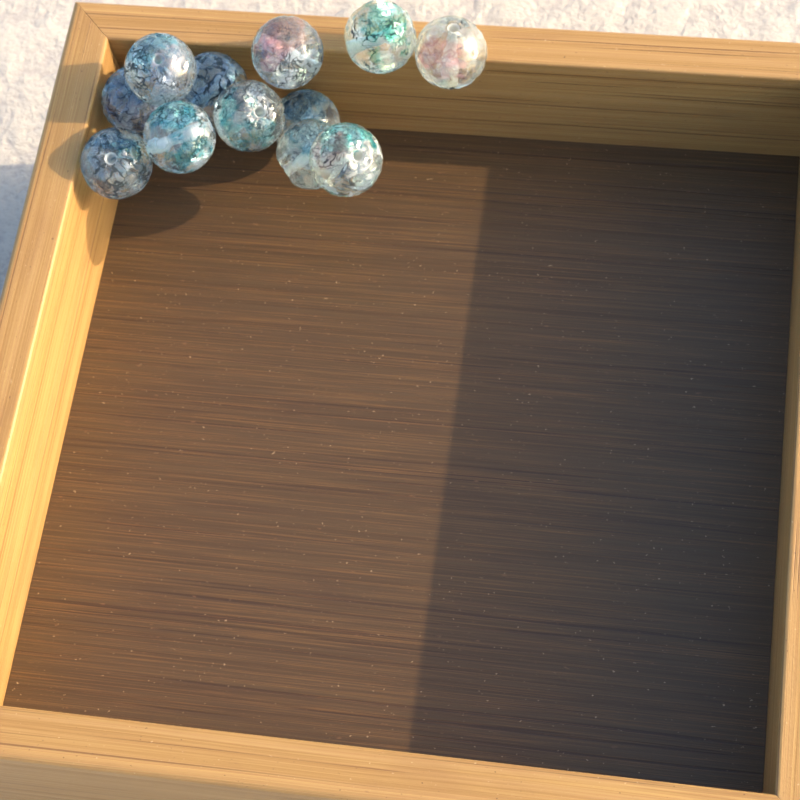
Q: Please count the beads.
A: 12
